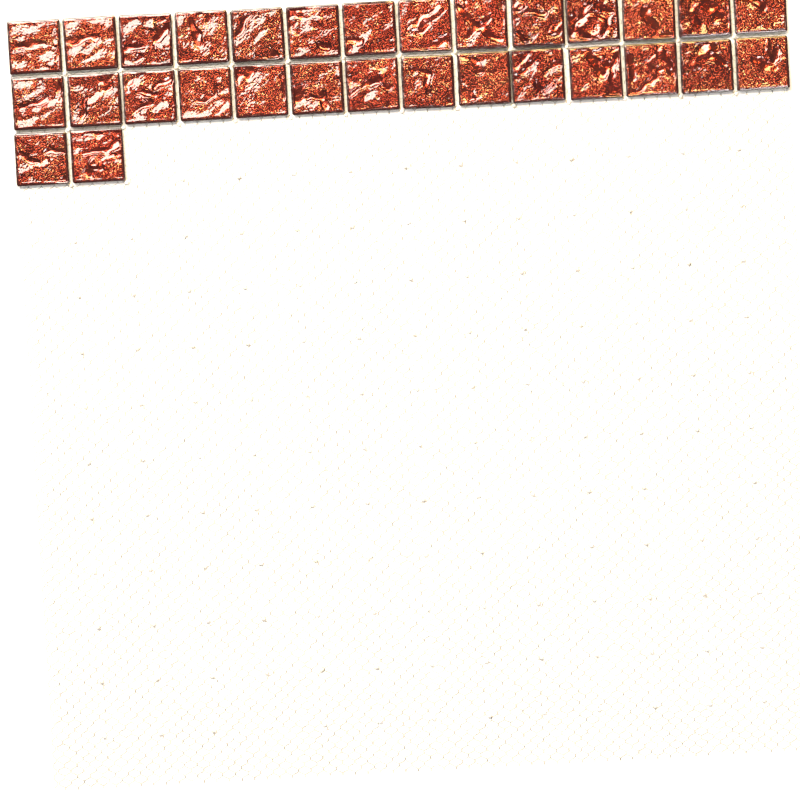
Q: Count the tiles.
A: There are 30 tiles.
